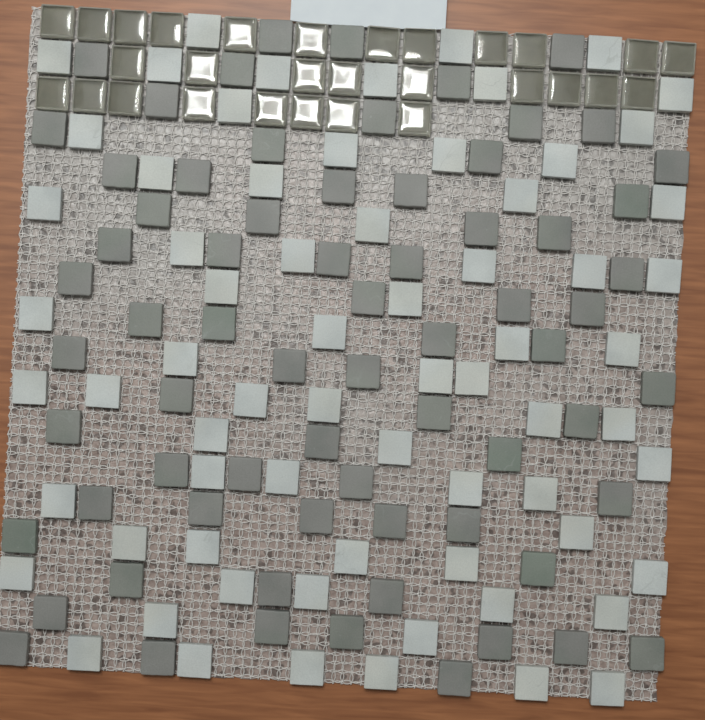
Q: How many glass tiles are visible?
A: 29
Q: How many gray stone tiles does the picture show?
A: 69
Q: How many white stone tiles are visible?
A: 68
